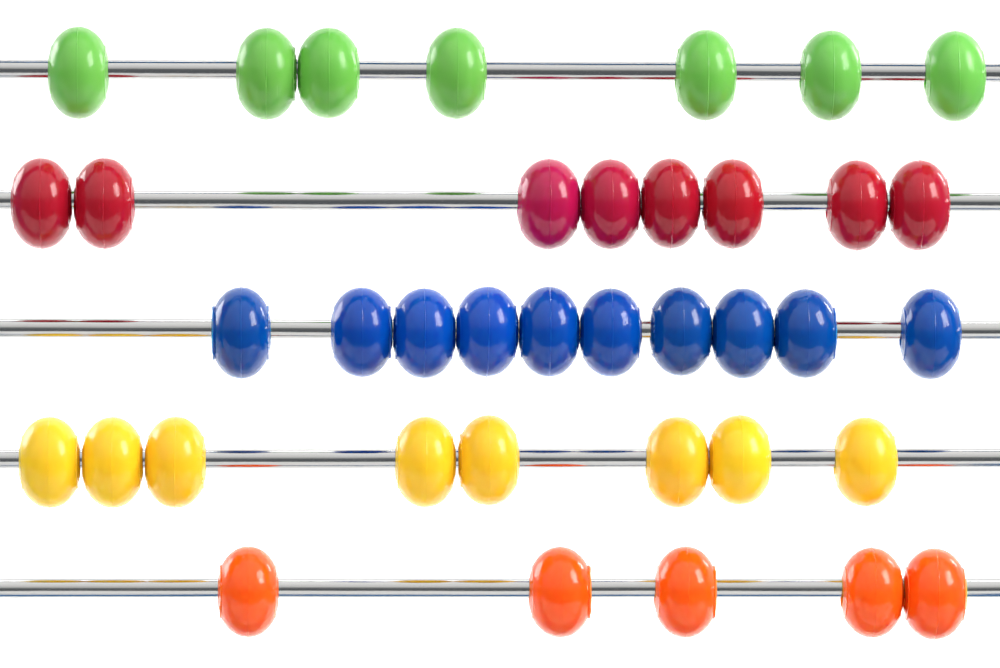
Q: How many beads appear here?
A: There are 38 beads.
